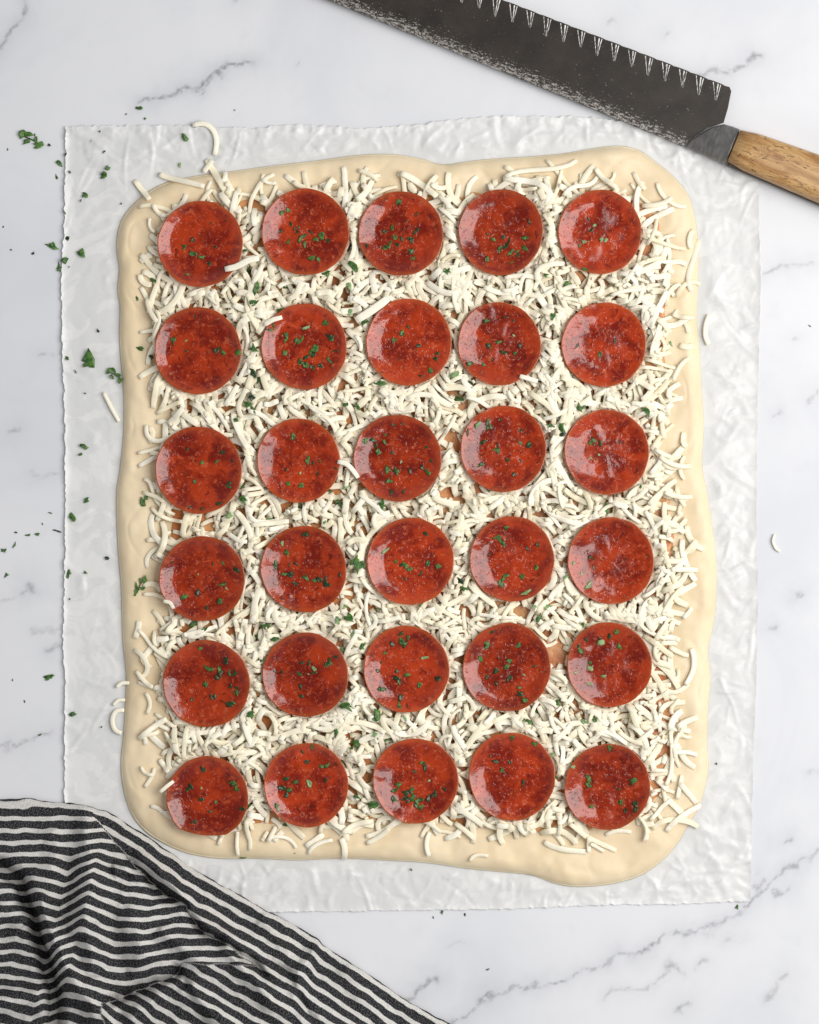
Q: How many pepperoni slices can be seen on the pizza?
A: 30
